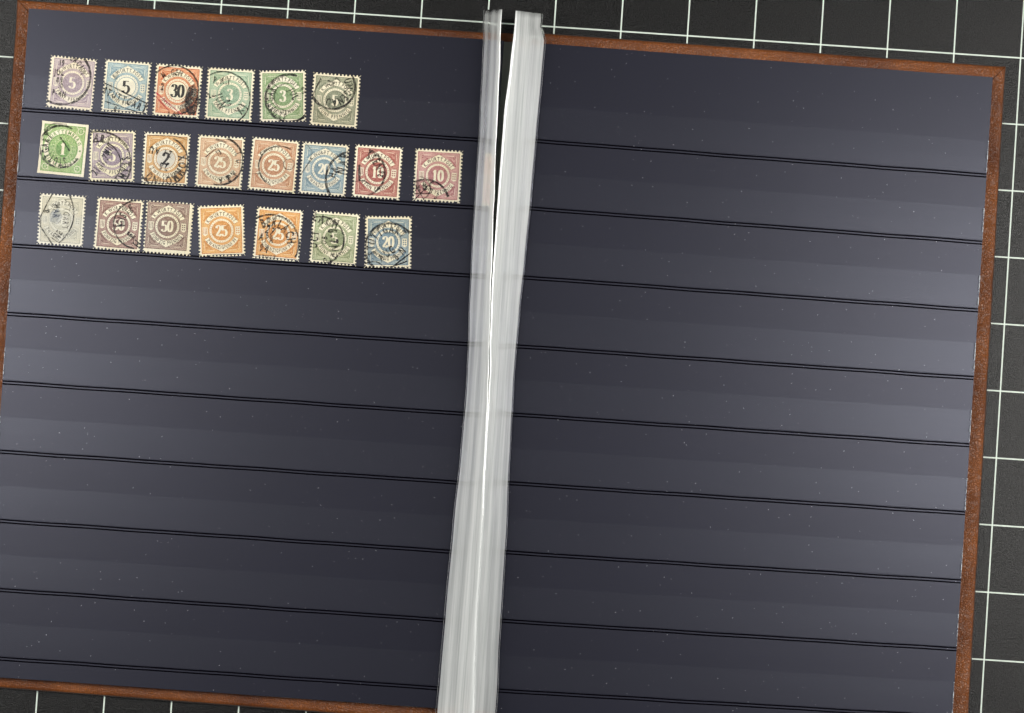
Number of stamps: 21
